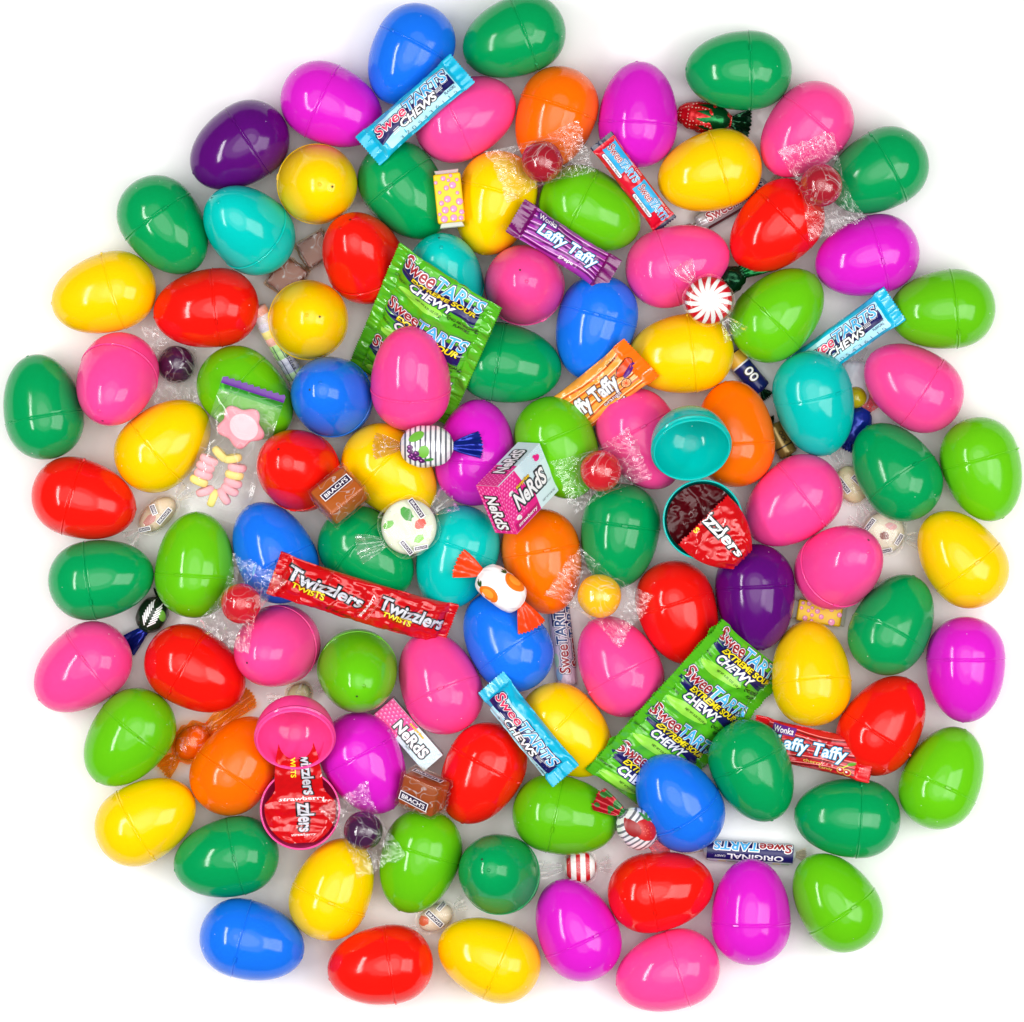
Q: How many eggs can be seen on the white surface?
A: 96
